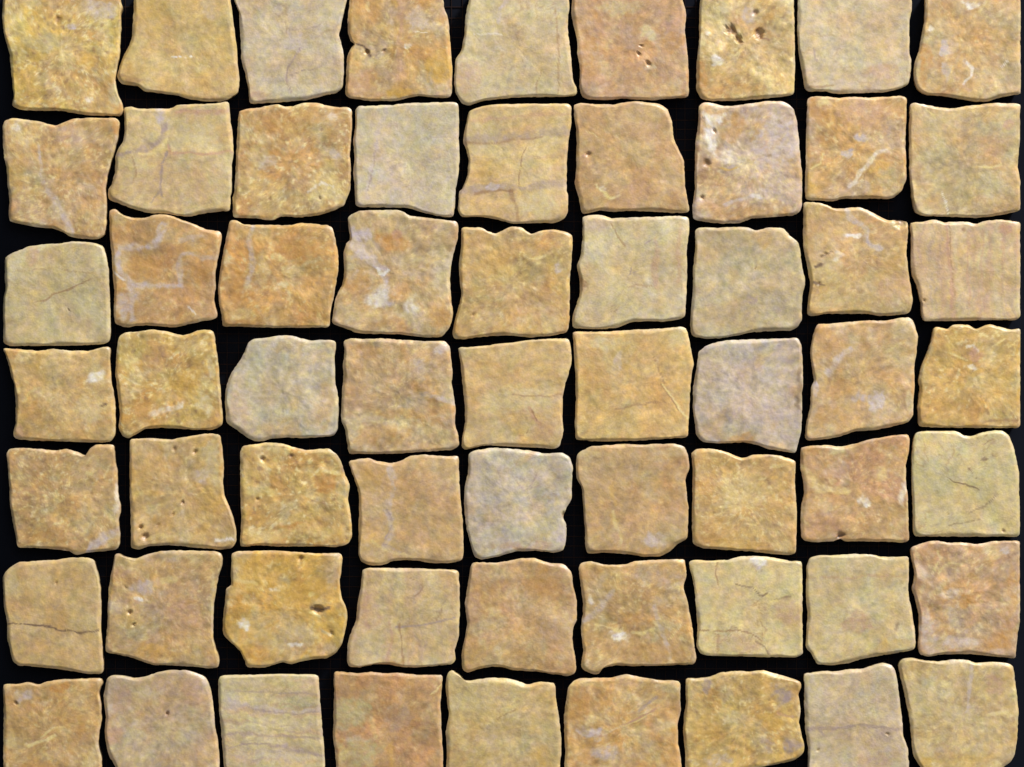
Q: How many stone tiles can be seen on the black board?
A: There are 63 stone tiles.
